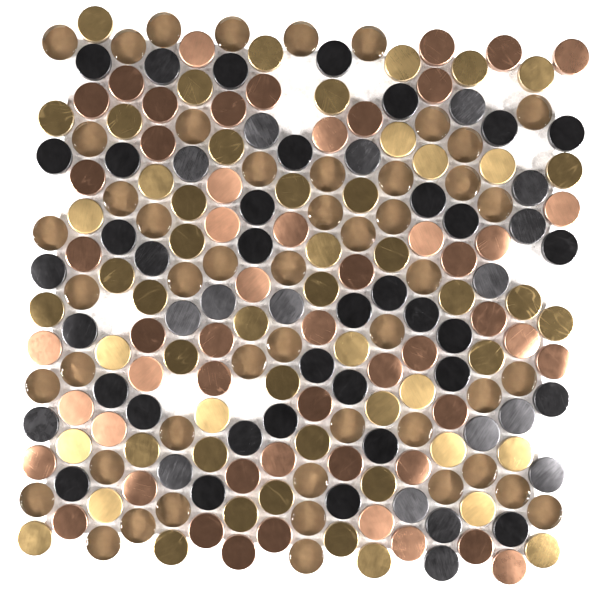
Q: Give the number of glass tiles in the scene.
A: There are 49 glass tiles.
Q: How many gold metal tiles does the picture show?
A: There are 54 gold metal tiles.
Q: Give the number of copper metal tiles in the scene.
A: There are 53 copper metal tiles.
